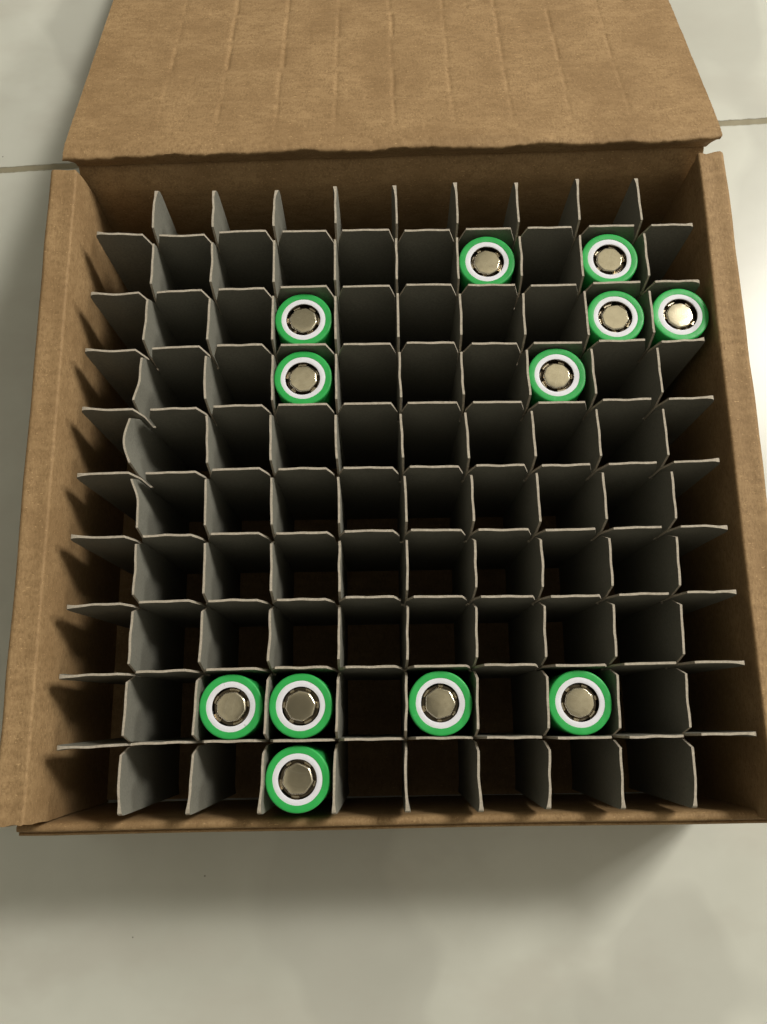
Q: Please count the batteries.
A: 12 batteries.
